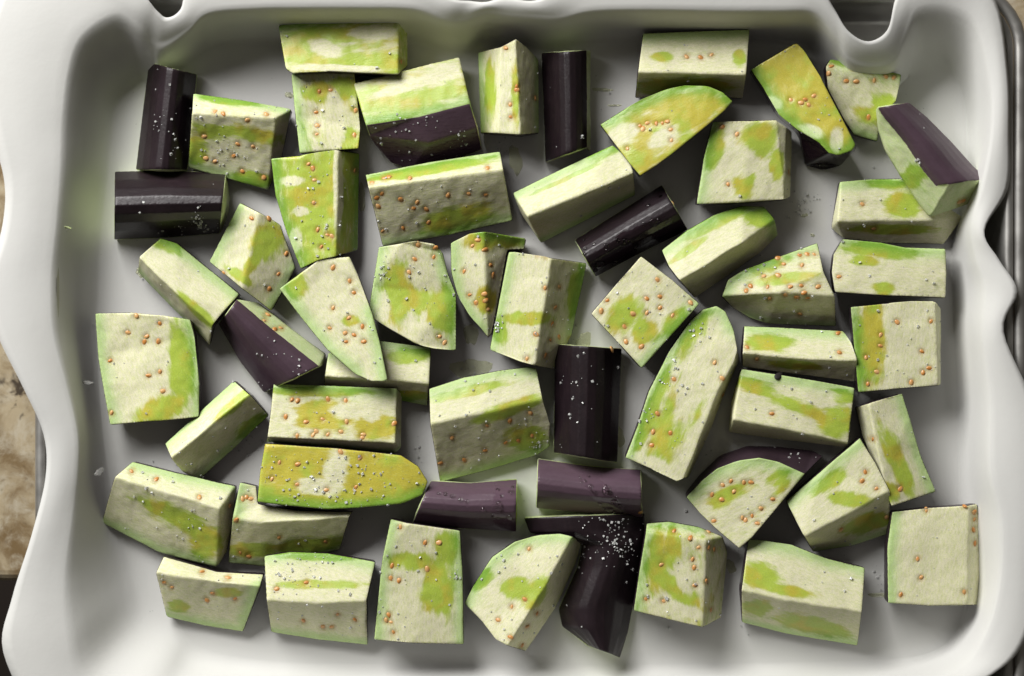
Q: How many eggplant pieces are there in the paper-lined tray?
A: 56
